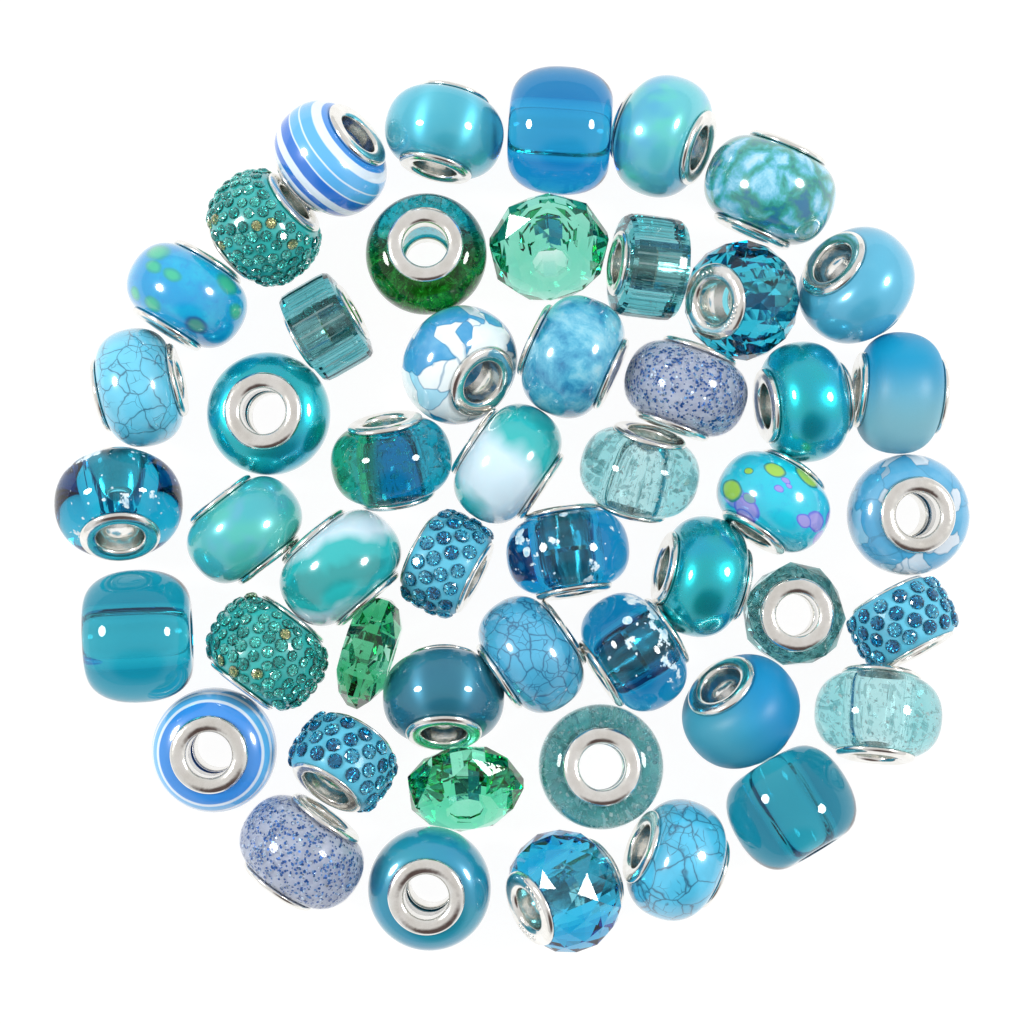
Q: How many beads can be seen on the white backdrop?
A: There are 50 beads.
